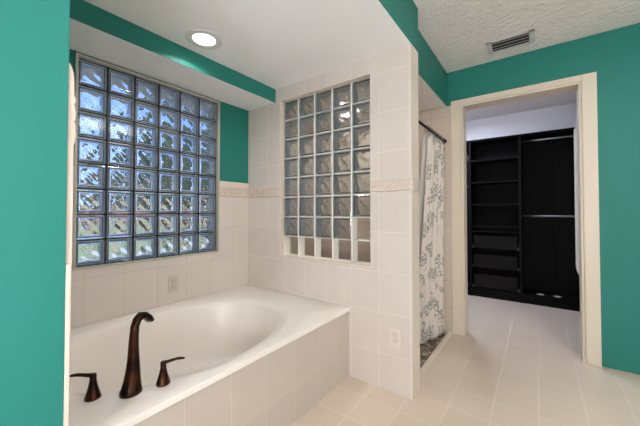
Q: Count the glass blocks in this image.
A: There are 82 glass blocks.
